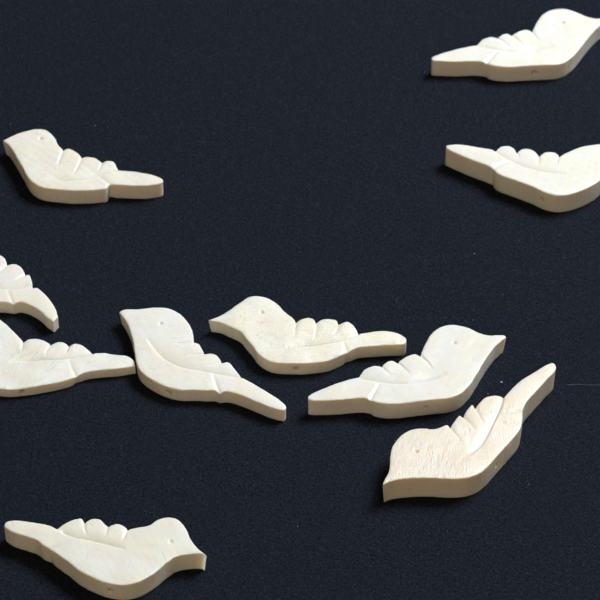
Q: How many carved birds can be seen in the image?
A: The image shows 10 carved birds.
